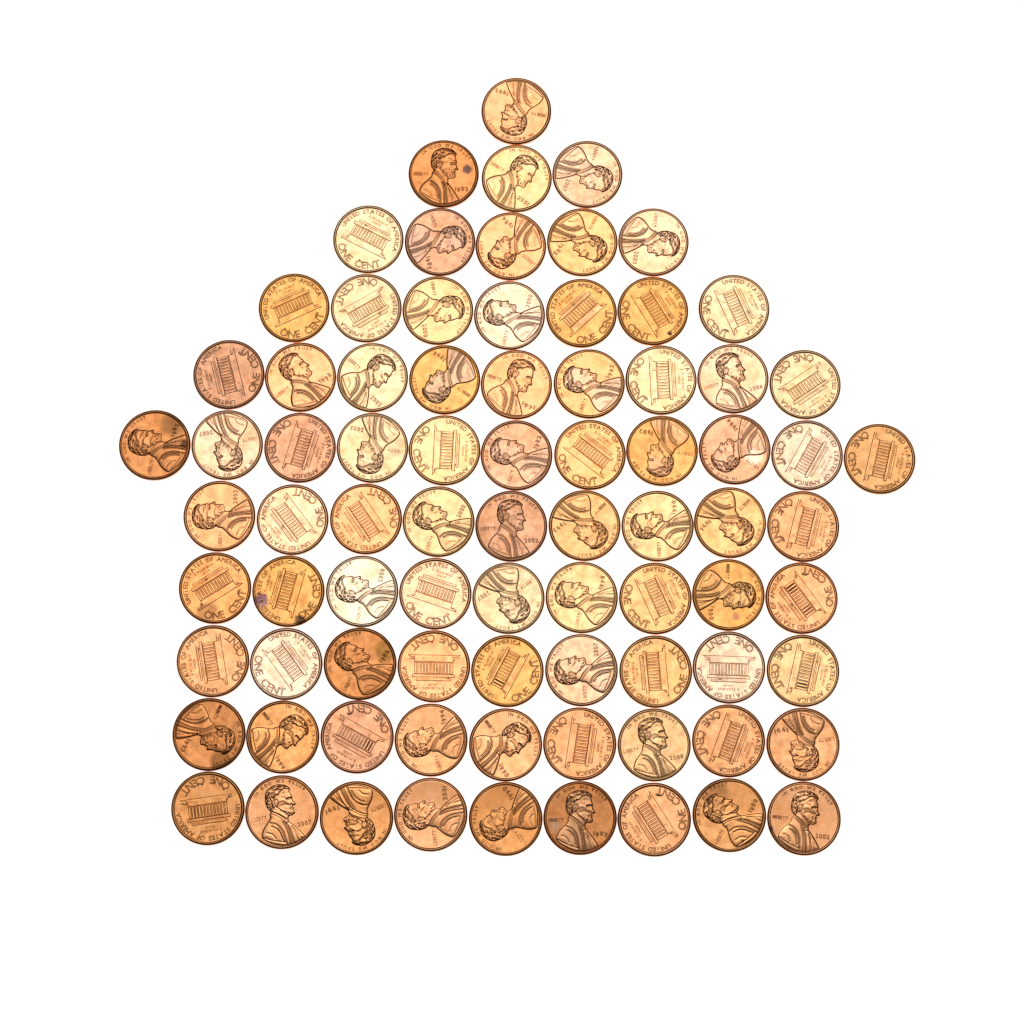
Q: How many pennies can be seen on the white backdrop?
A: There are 81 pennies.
